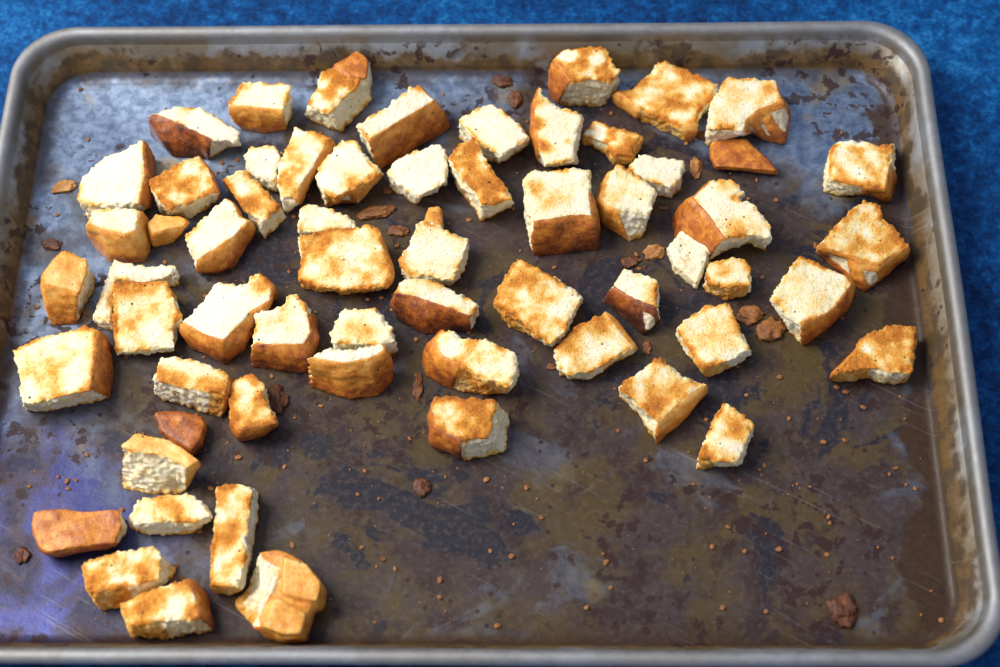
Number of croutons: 61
